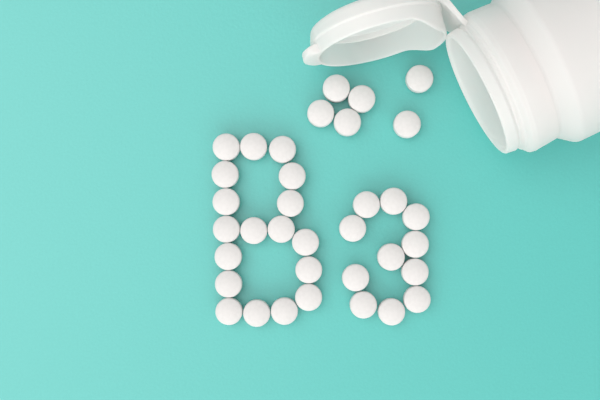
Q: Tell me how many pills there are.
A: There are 35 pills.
